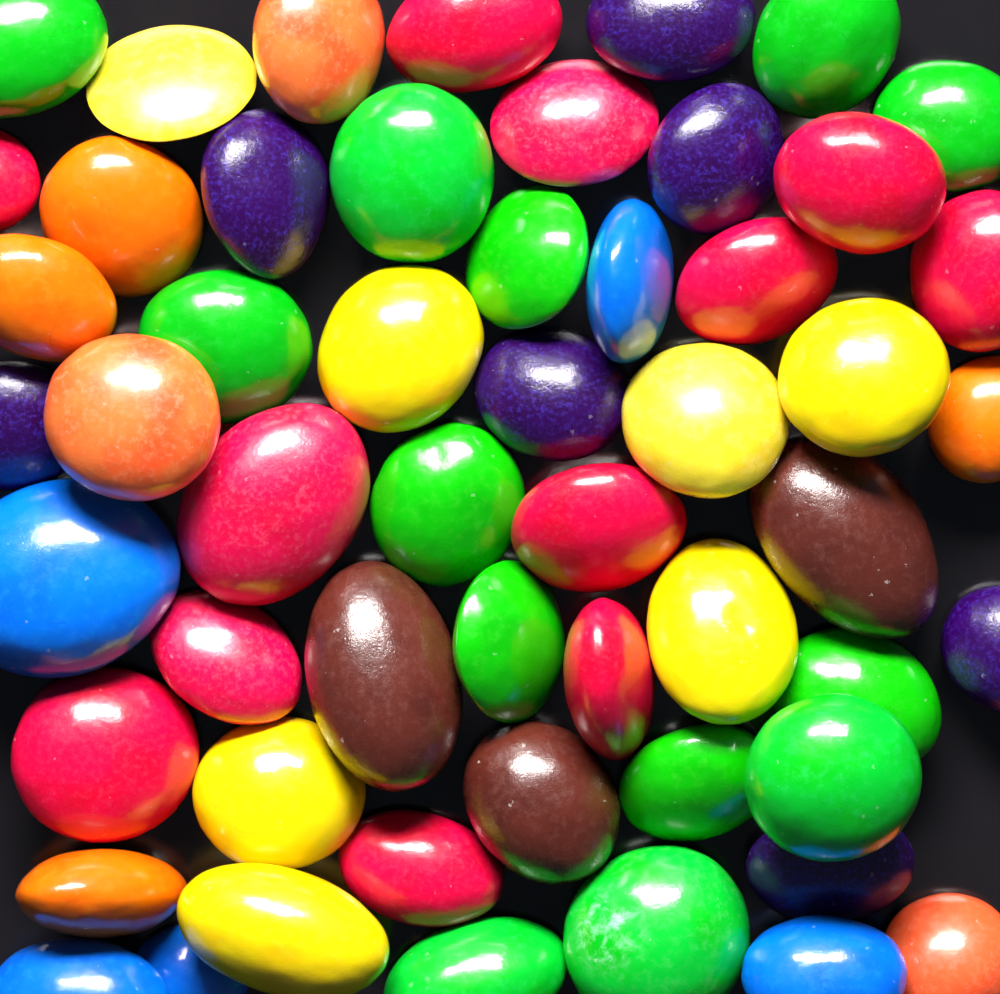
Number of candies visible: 54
